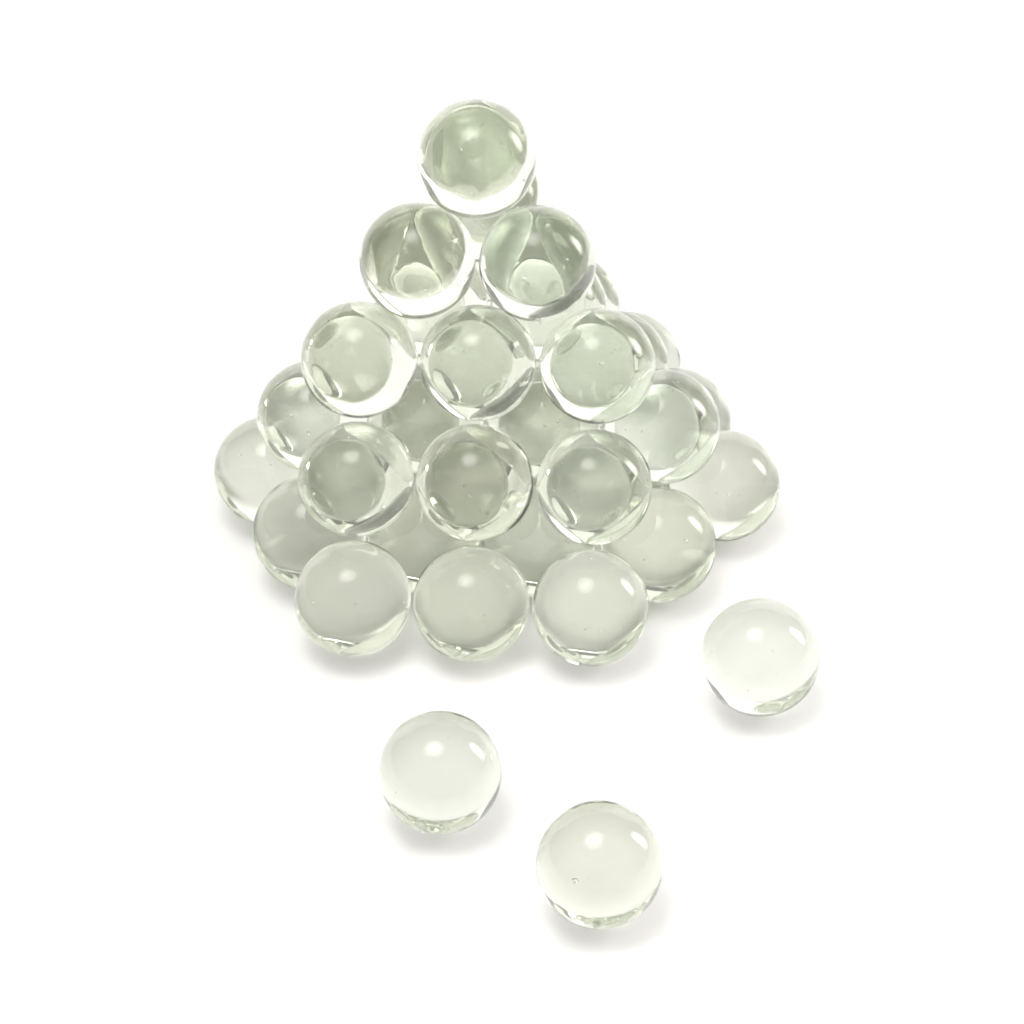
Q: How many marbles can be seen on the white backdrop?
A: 44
